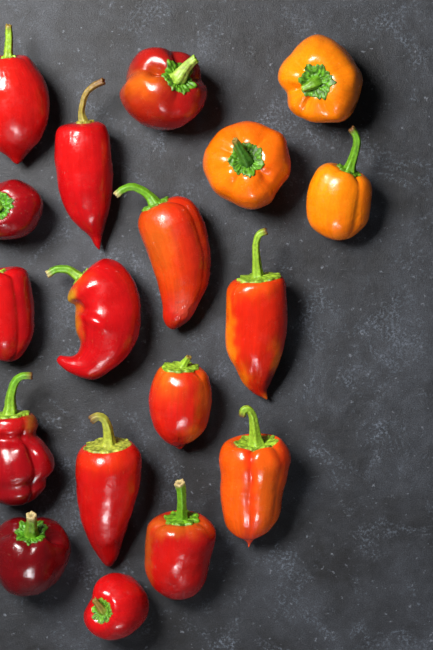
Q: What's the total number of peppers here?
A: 18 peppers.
